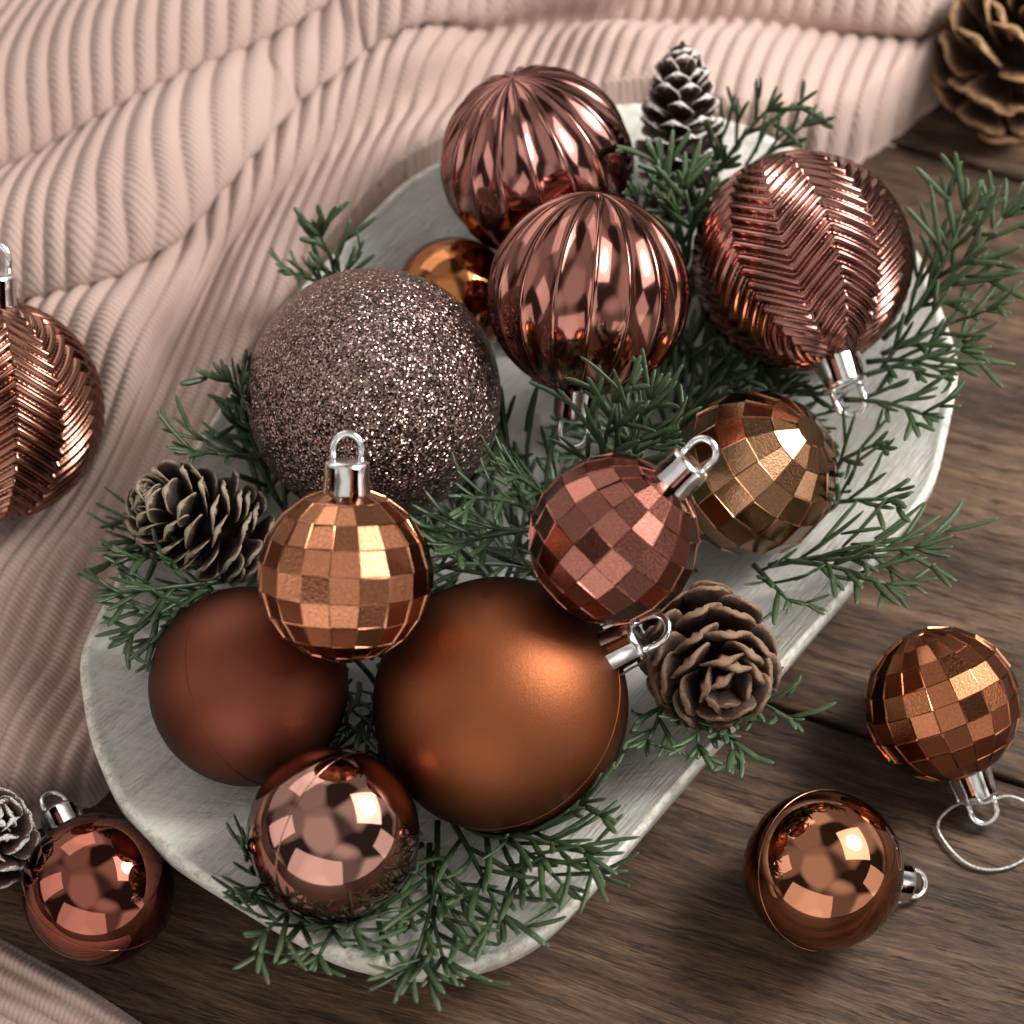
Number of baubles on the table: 15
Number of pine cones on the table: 5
